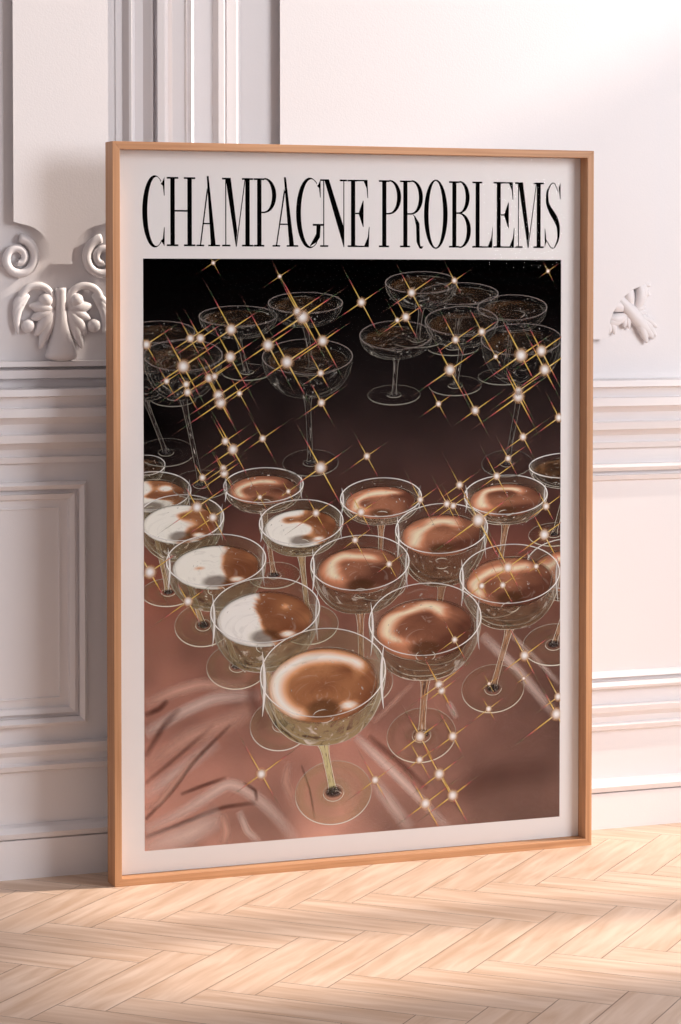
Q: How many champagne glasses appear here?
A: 28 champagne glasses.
